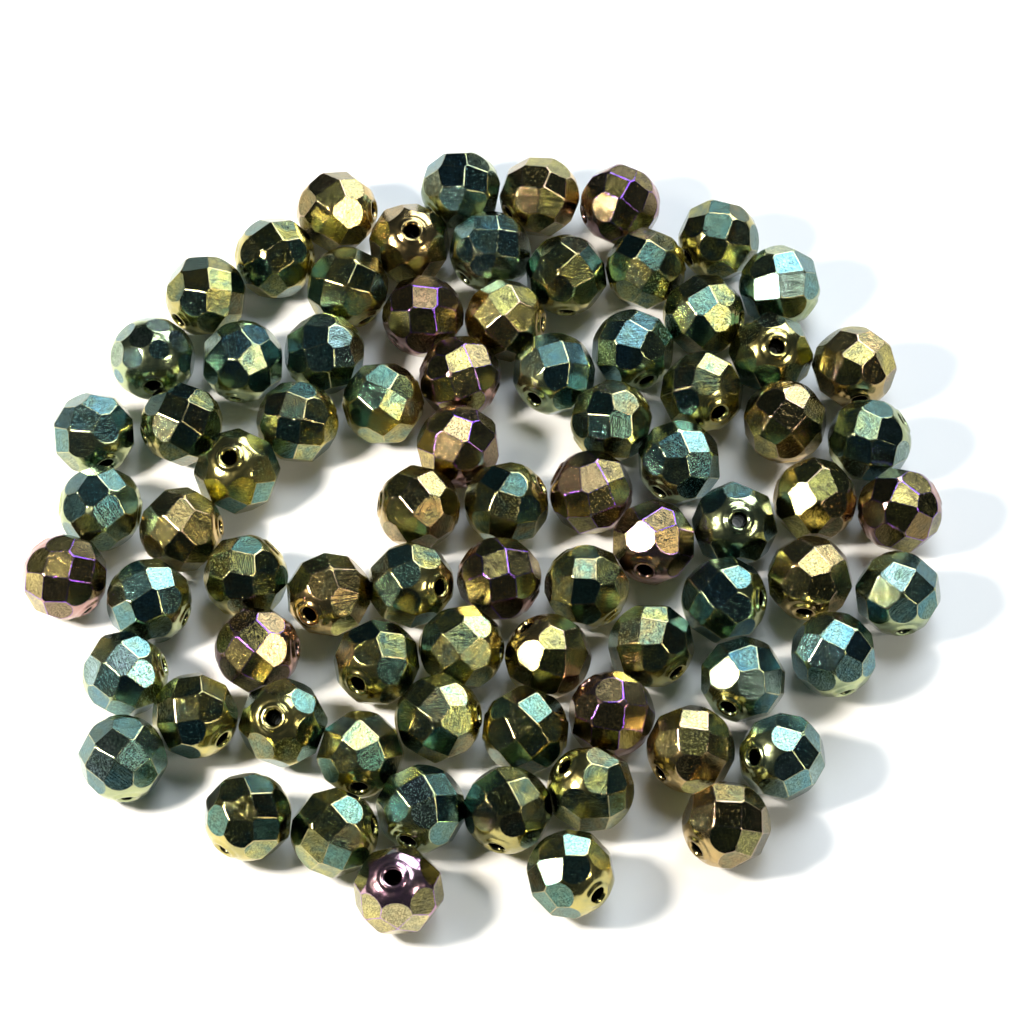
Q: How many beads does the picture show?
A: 79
